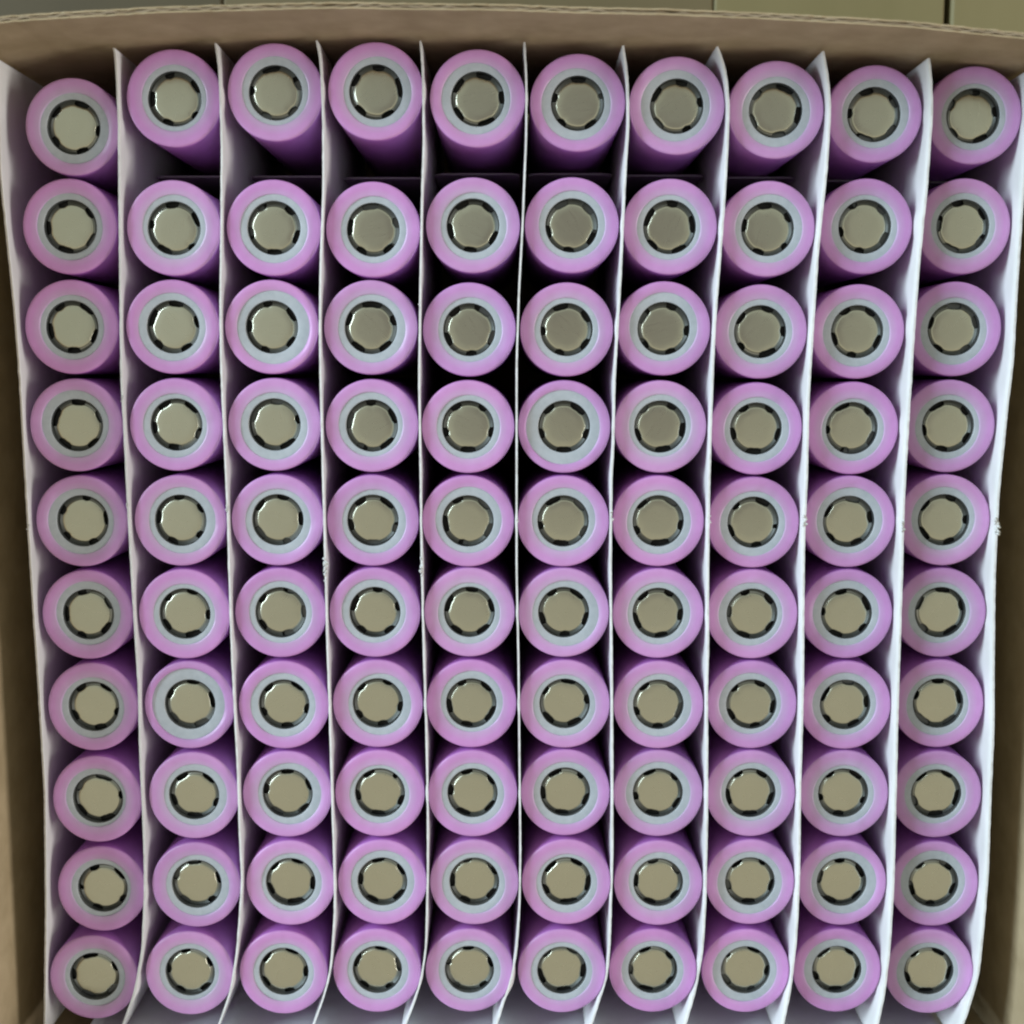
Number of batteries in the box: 100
